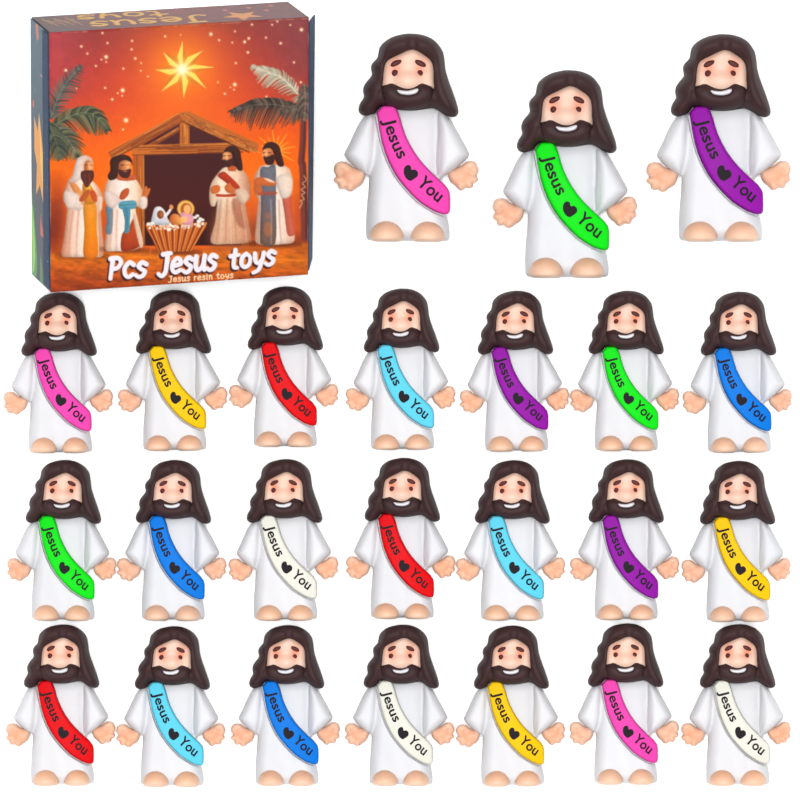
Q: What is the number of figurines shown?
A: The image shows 24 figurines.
